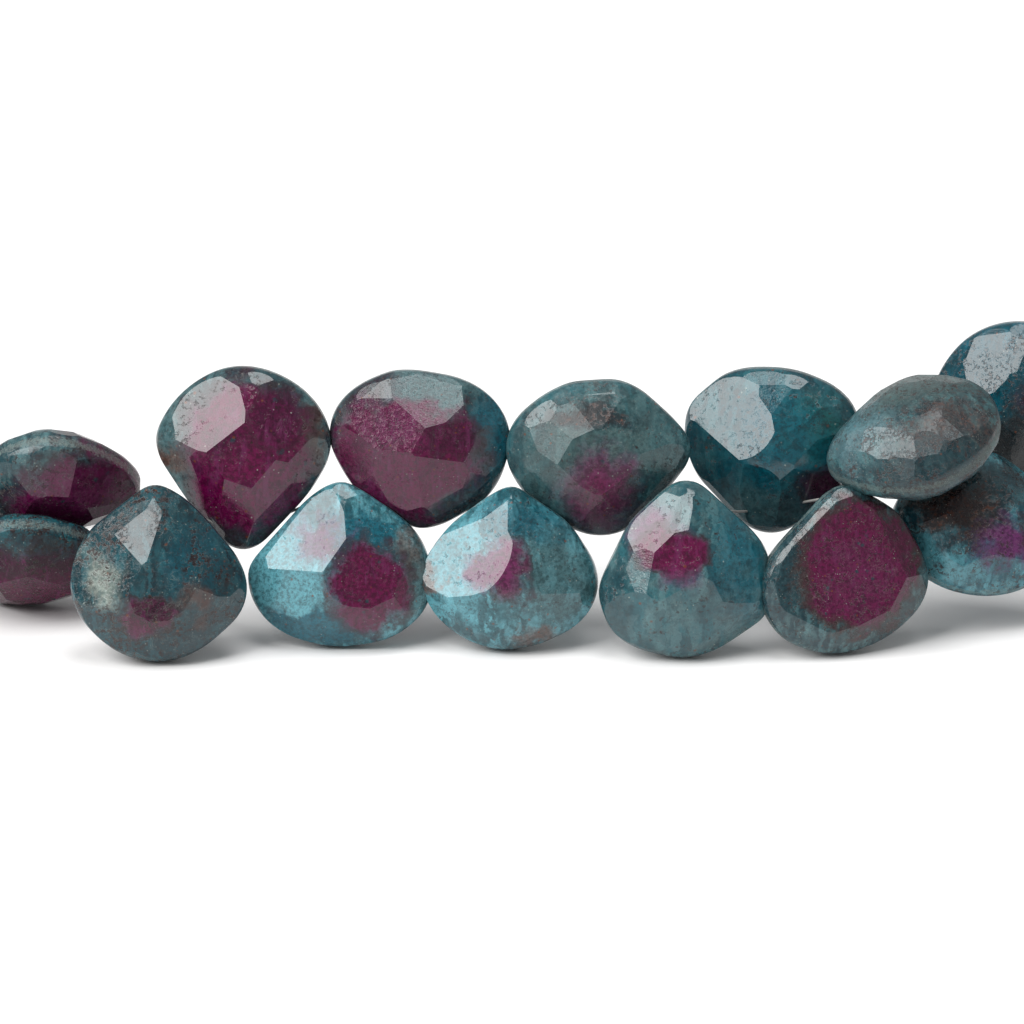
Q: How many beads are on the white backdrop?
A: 14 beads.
